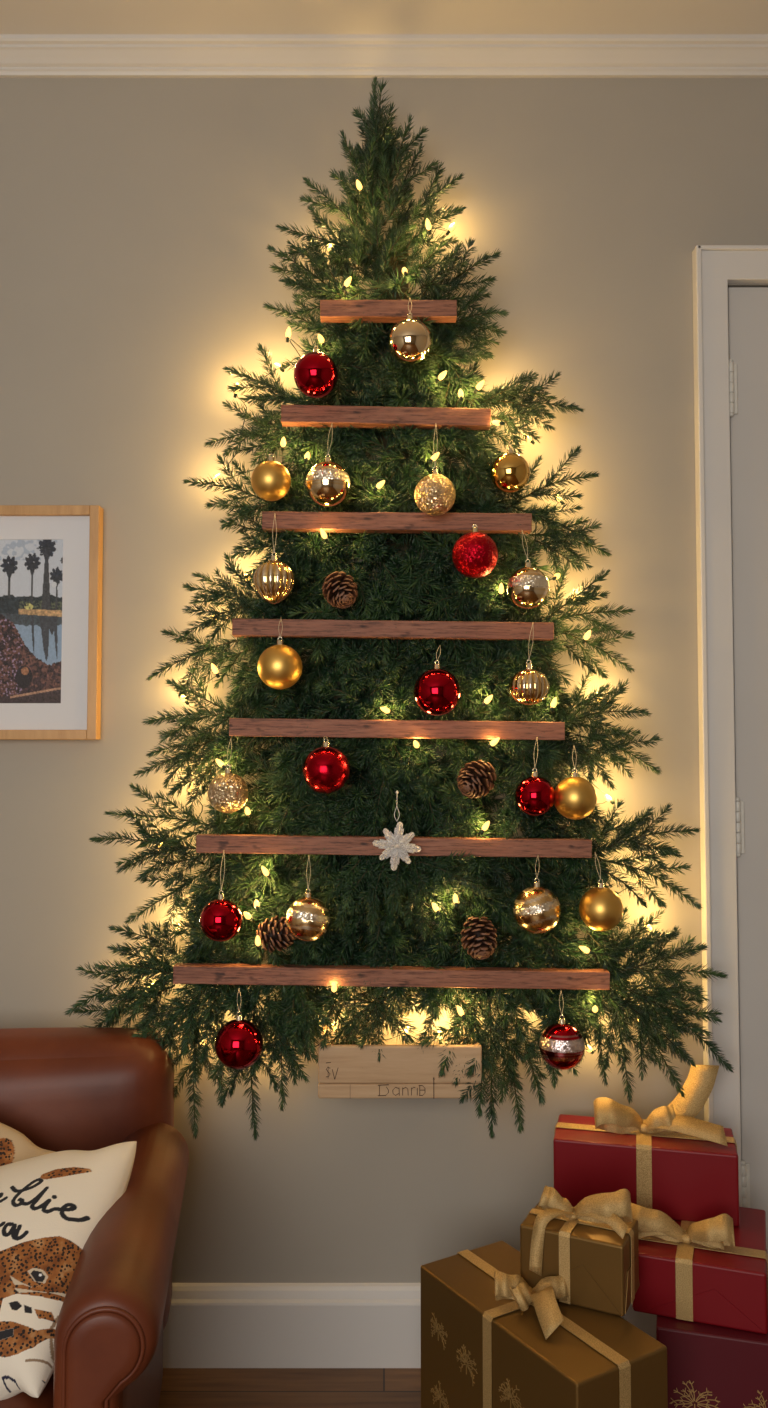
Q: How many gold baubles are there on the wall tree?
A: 14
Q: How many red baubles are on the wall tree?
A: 8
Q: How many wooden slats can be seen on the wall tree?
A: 7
